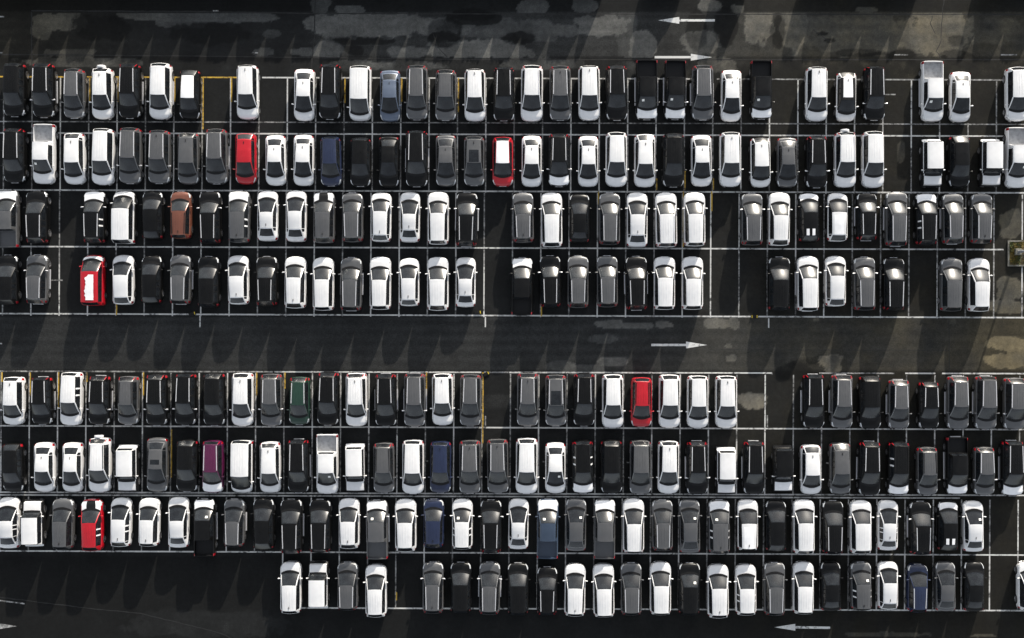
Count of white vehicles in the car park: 105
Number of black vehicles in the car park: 75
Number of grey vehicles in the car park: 63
